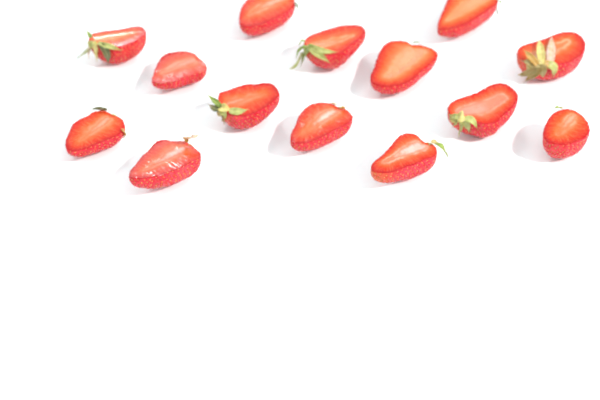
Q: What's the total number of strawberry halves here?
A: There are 14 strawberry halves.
